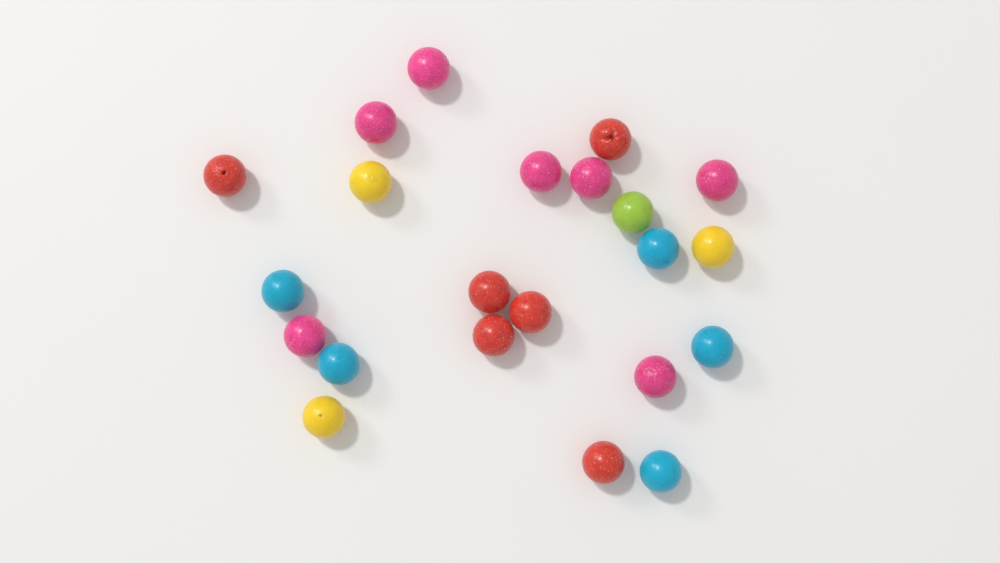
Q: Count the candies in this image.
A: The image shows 22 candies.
